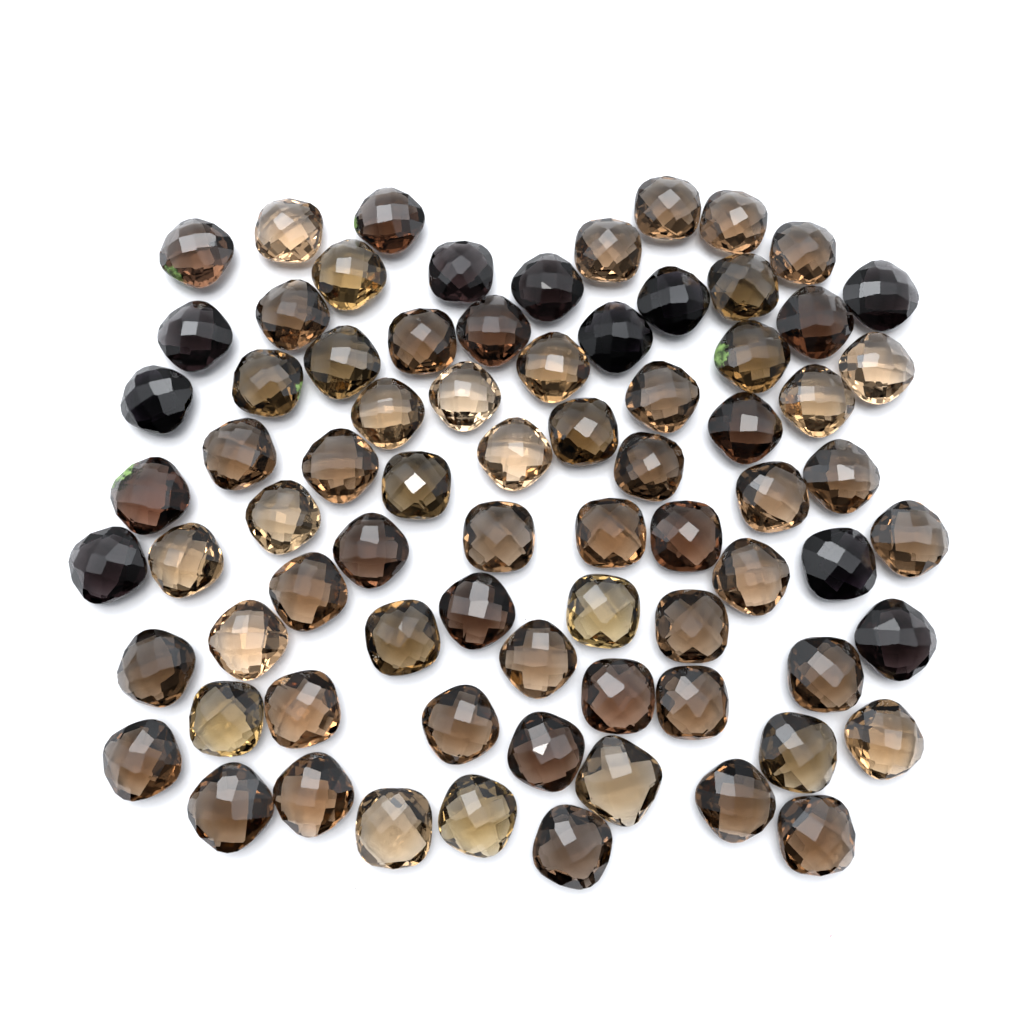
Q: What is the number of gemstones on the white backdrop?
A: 76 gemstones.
